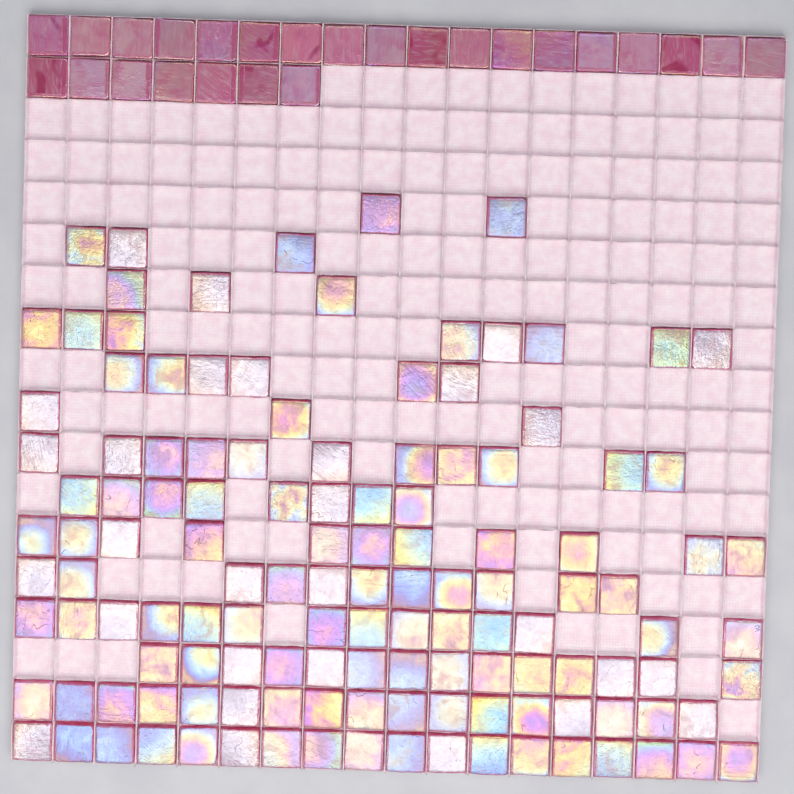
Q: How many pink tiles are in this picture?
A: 25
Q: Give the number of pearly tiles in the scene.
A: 129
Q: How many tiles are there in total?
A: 154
